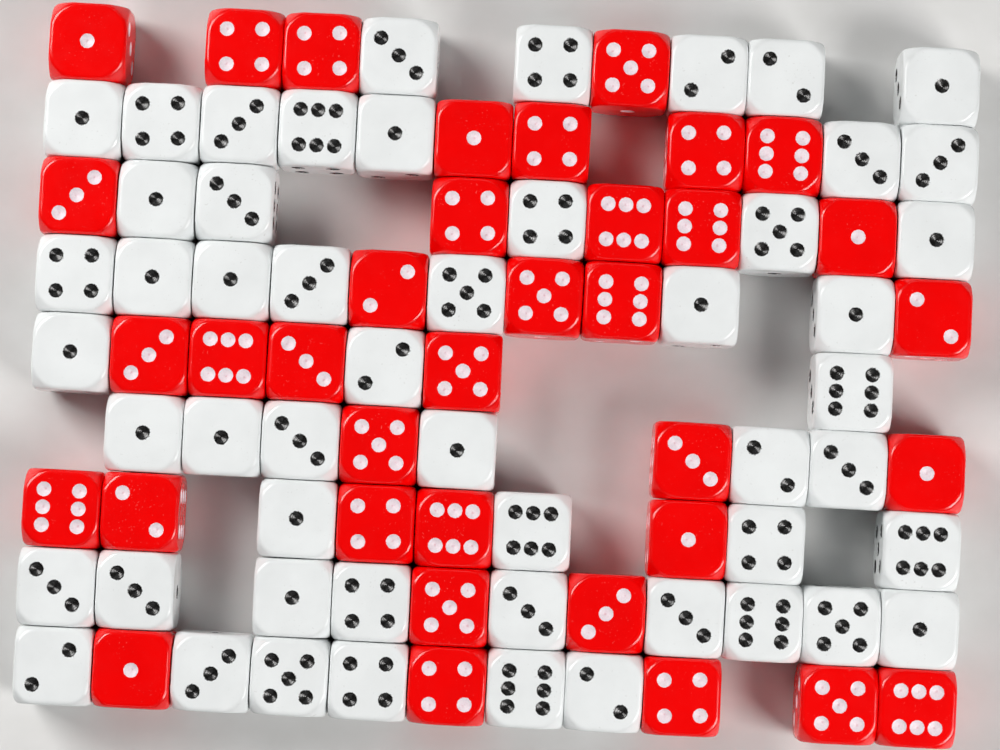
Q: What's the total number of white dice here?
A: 52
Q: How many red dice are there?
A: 36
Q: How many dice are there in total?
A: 88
